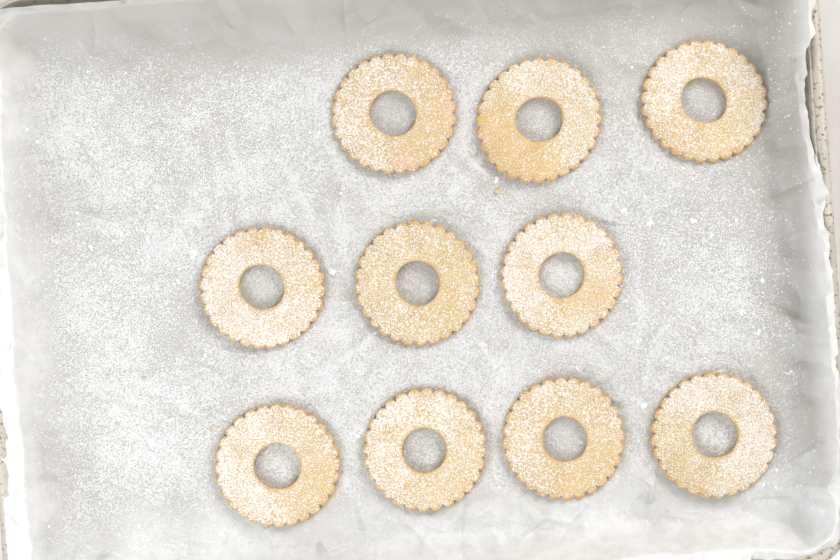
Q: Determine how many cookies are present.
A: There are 10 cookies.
